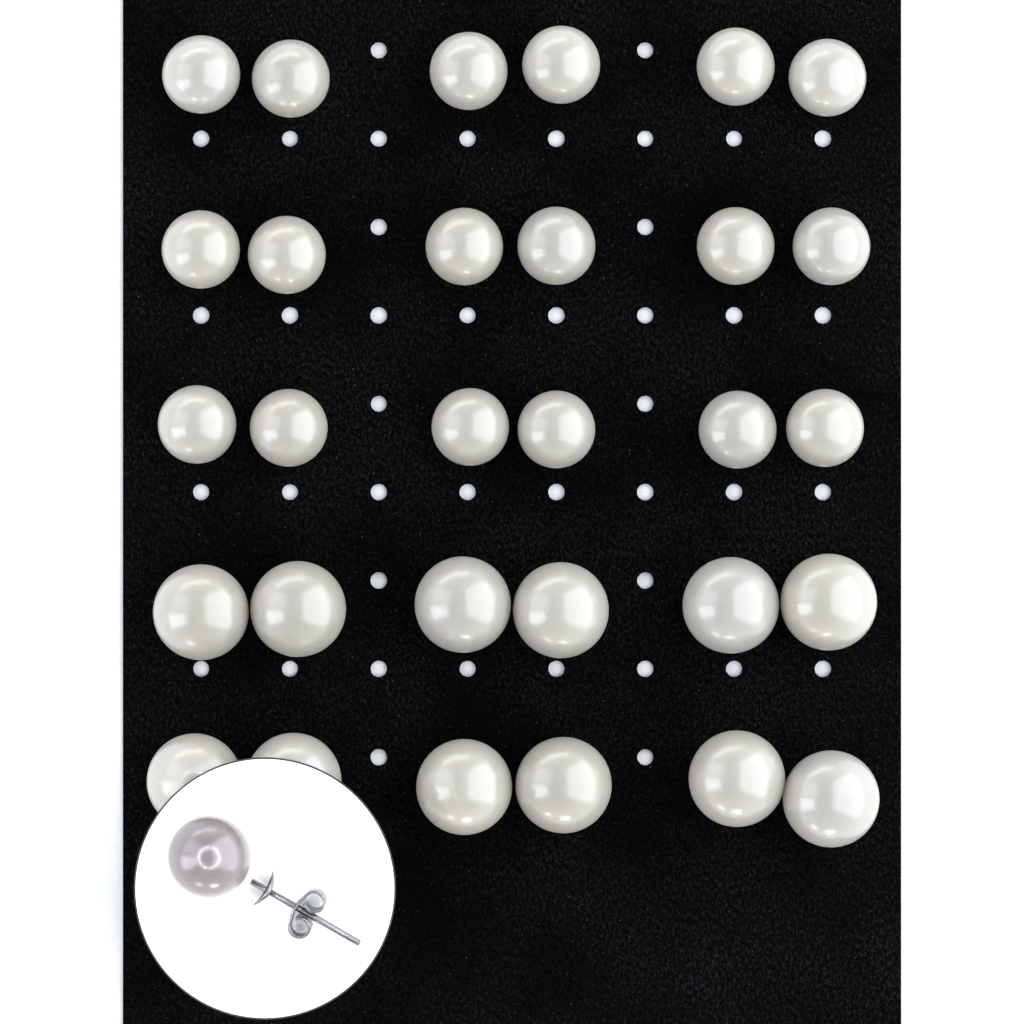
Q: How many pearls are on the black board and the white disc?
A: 31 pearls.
